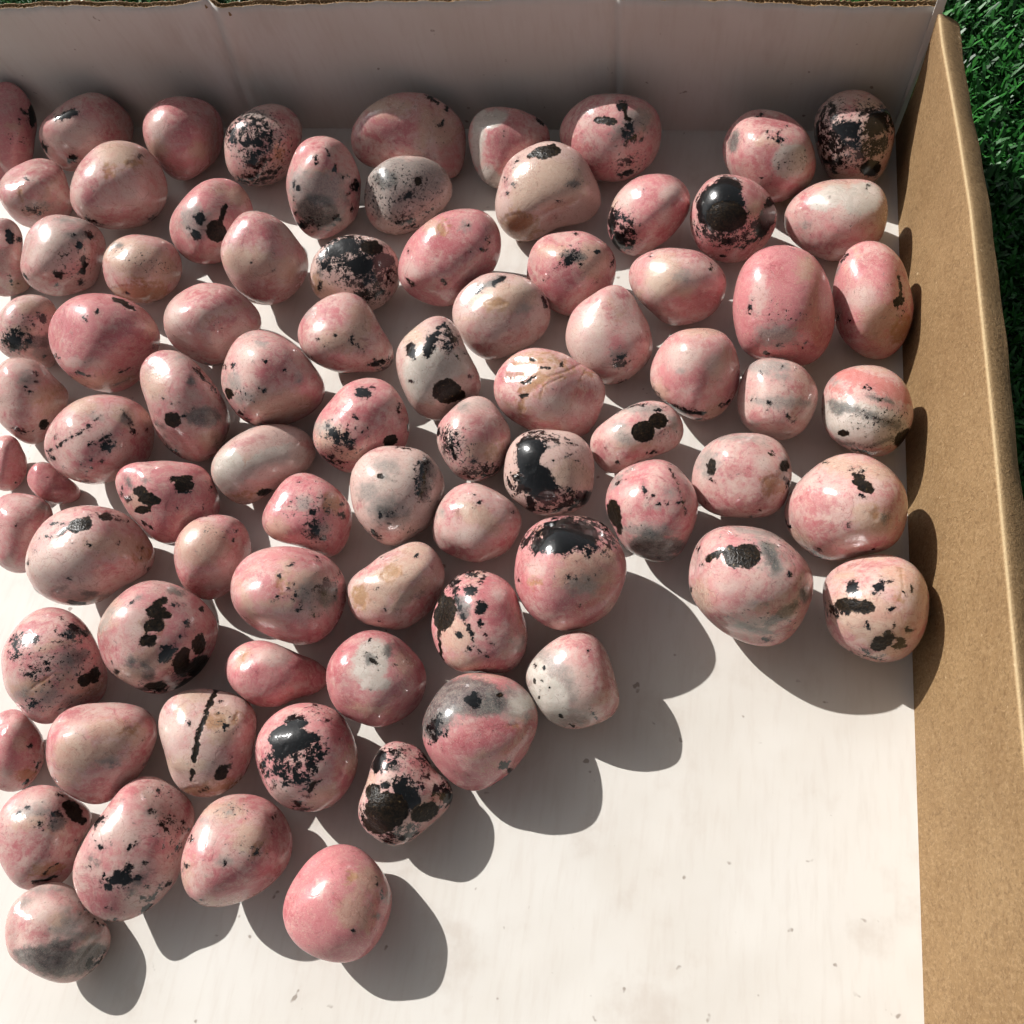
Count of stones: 82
